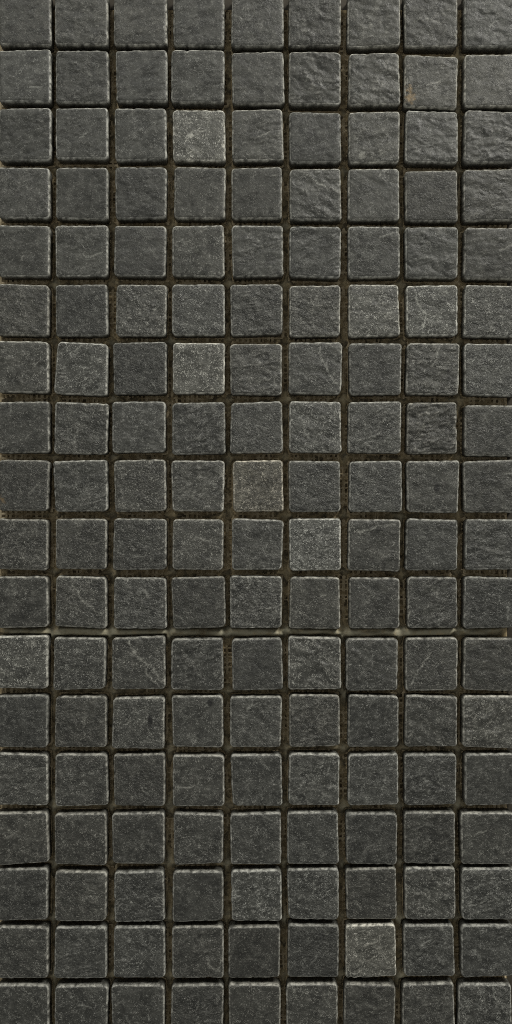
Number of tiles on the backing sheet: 162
